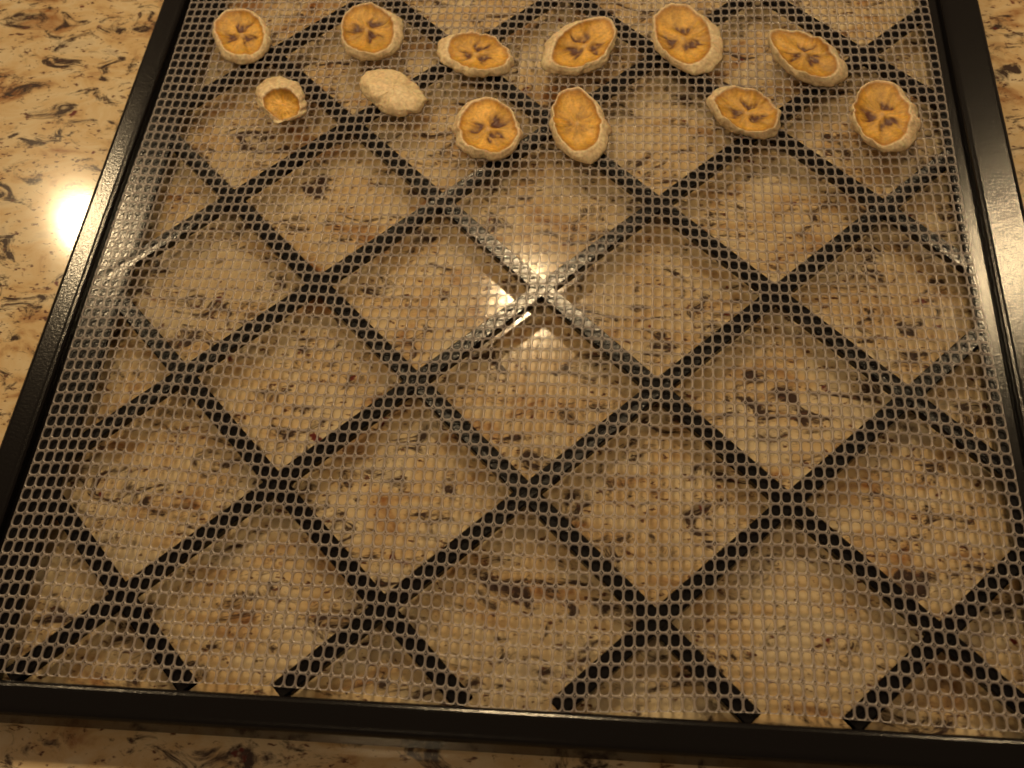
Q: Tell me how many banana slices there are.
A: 12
